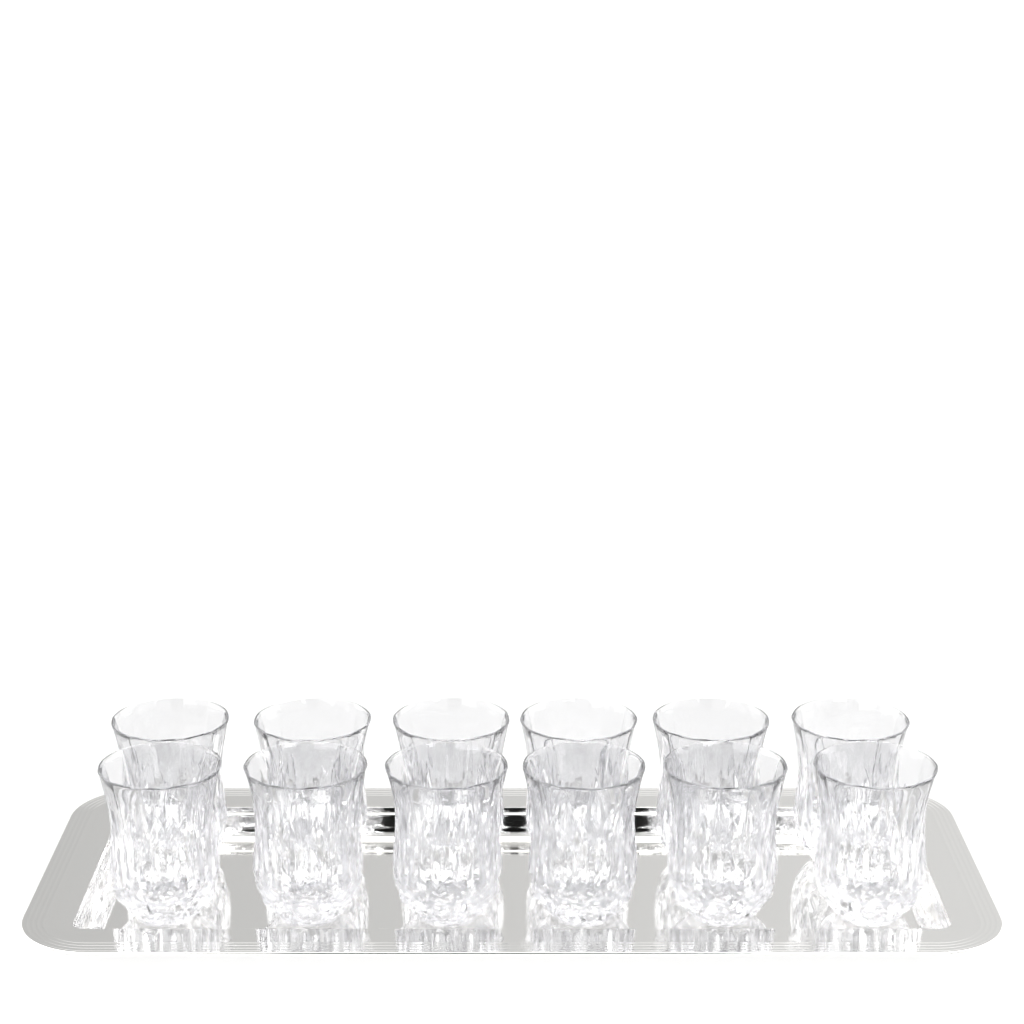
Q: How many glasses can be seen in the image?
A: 12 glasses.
